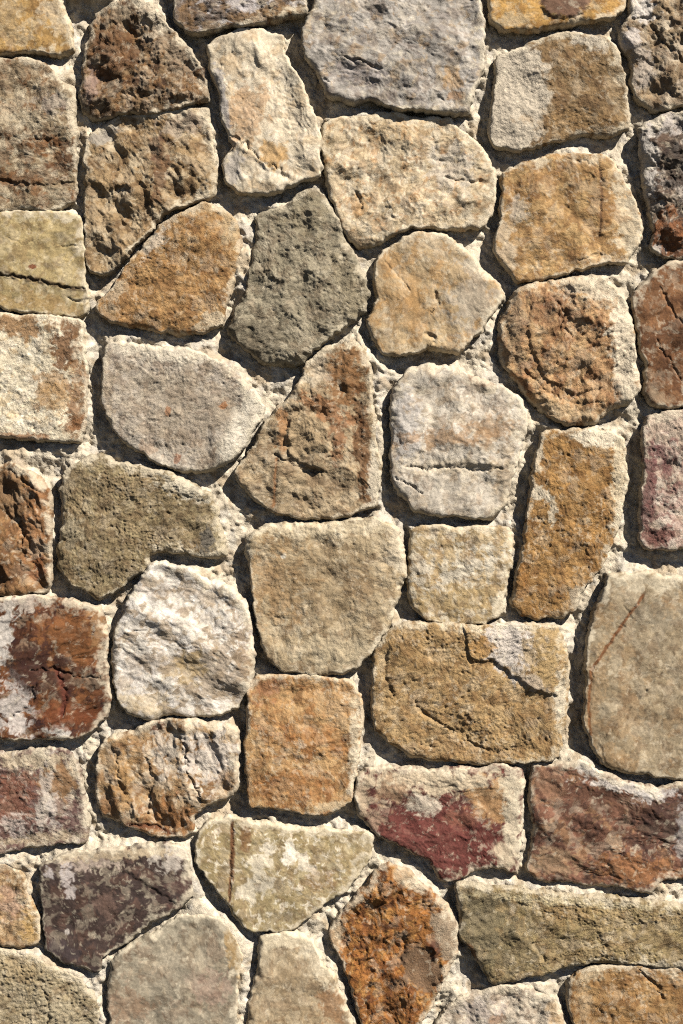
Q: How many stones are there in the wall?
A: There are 48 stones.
